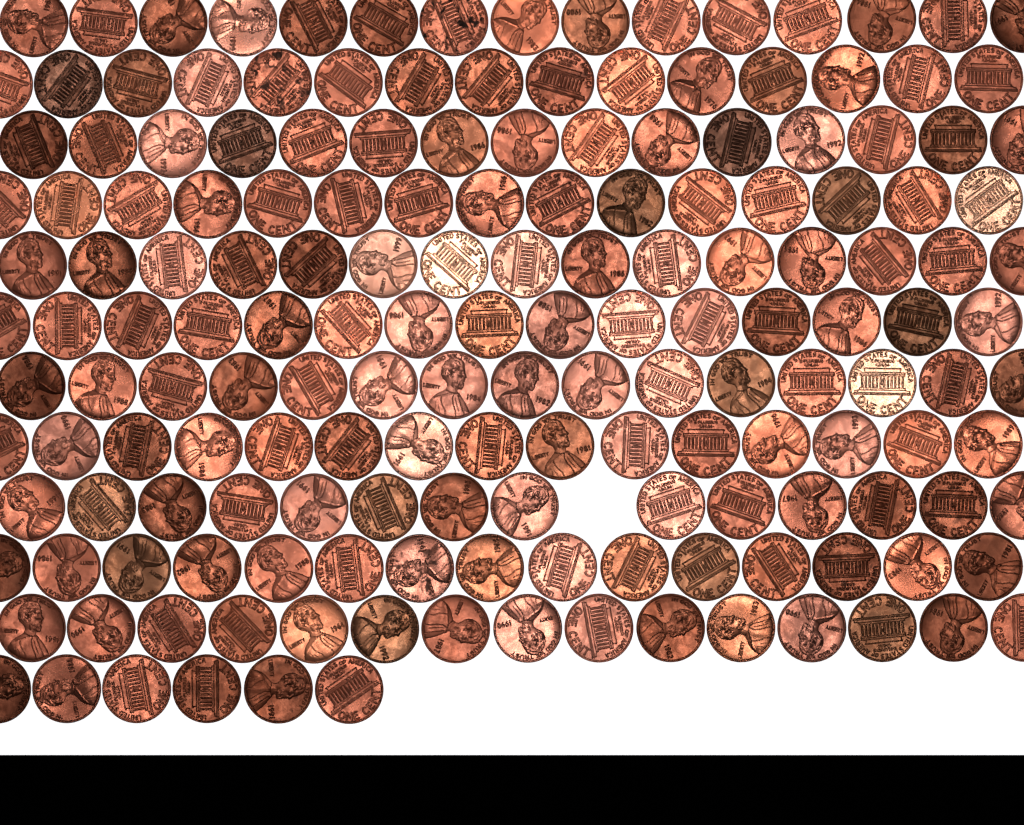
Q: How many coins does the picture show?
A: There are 170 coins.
